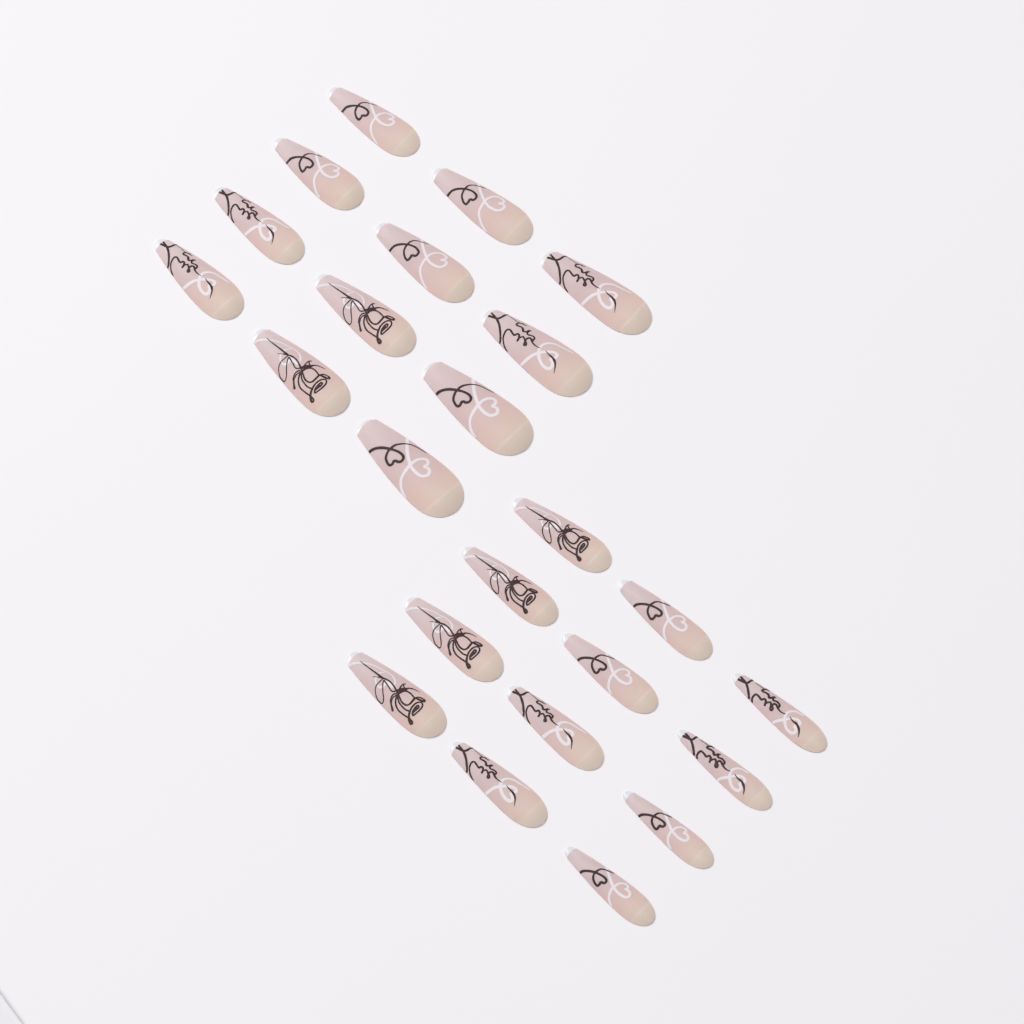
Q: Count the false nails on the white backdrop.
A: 24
